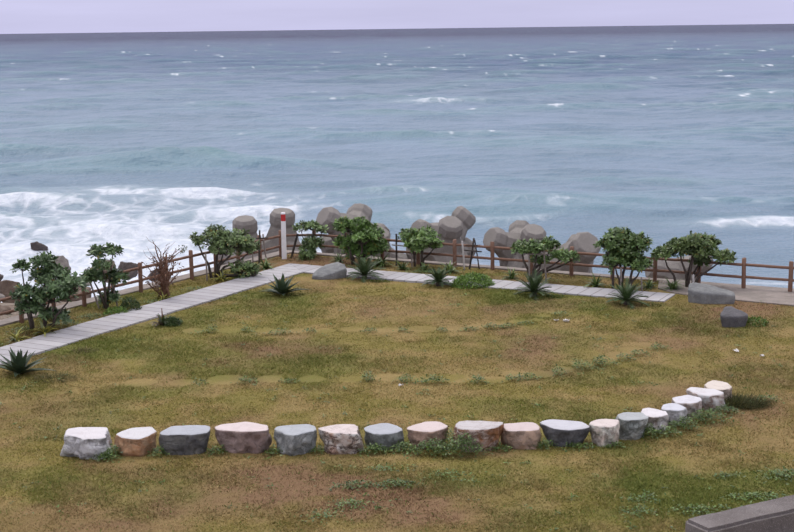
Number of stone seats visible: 18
